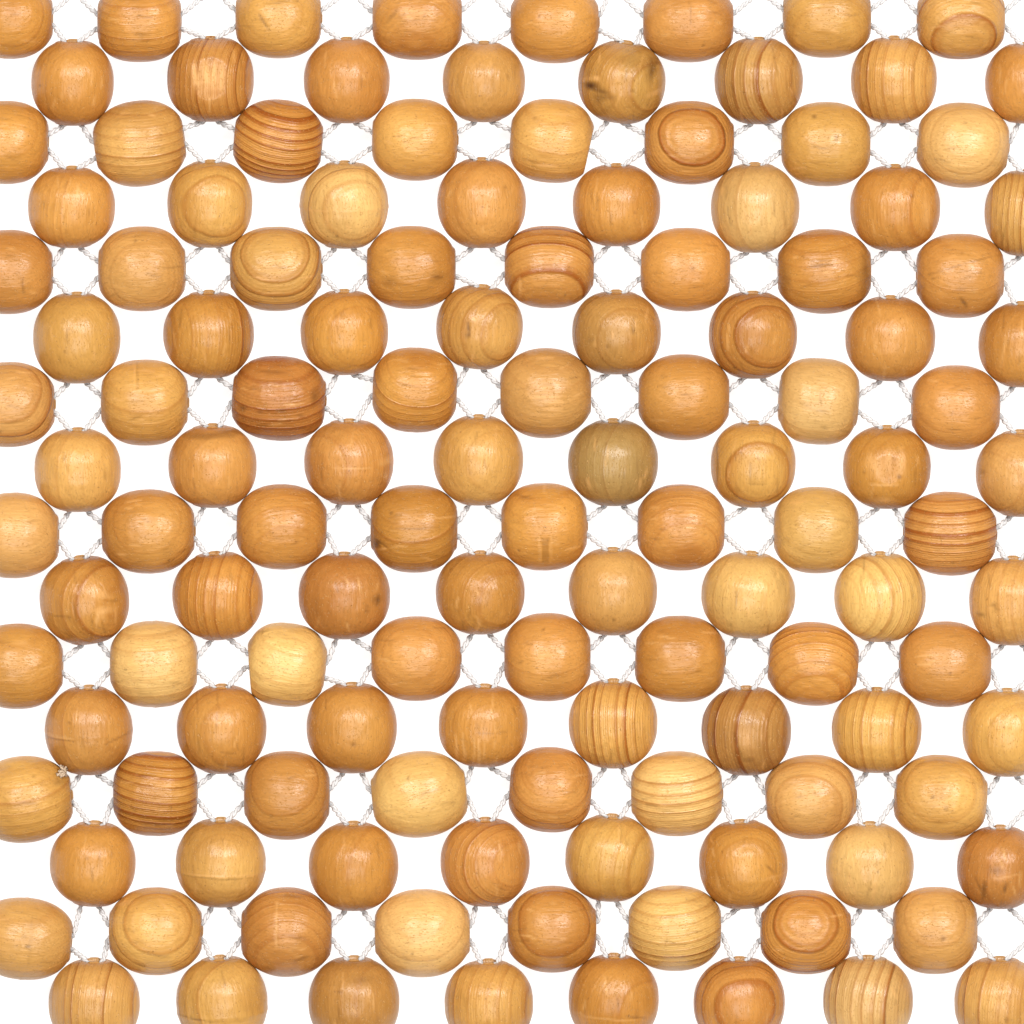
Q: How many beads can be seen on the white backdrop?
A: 128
